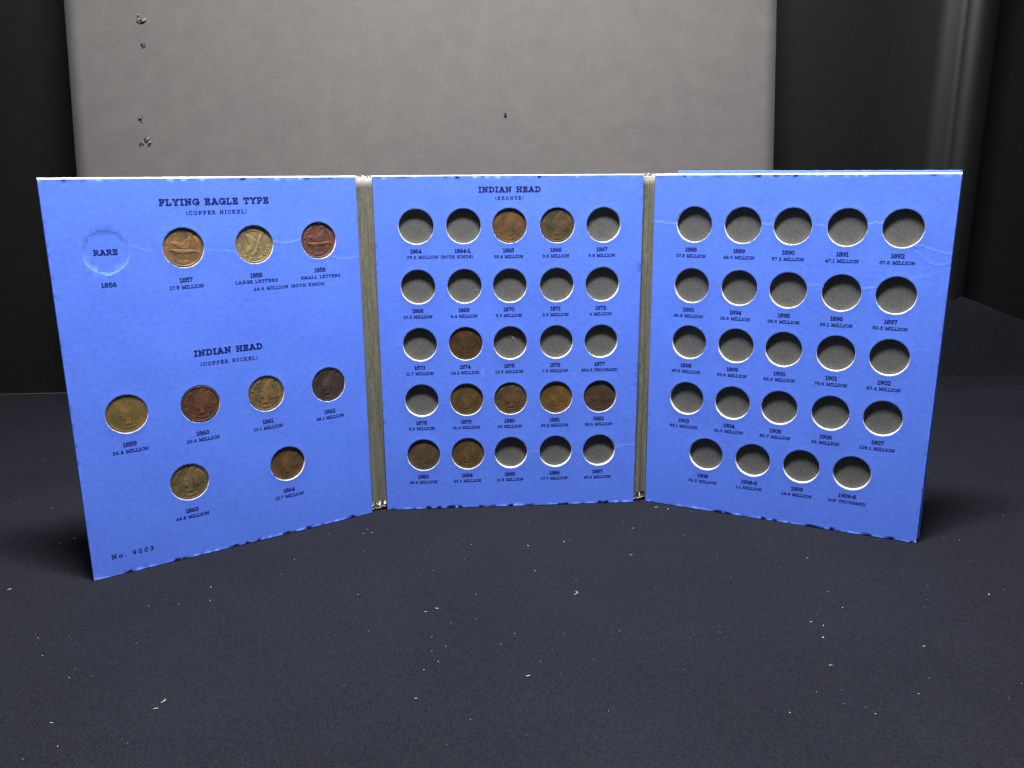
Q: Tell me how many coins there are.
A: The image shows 18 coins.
